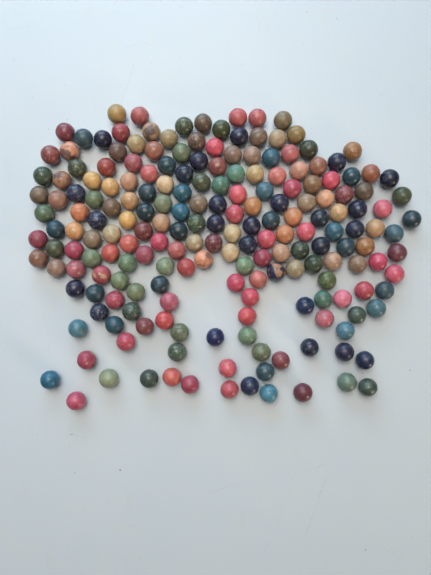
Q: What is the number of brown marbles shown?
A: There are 56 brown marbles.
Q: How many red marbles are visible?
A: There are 57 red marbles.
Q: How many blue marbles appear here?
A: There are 52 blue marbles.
